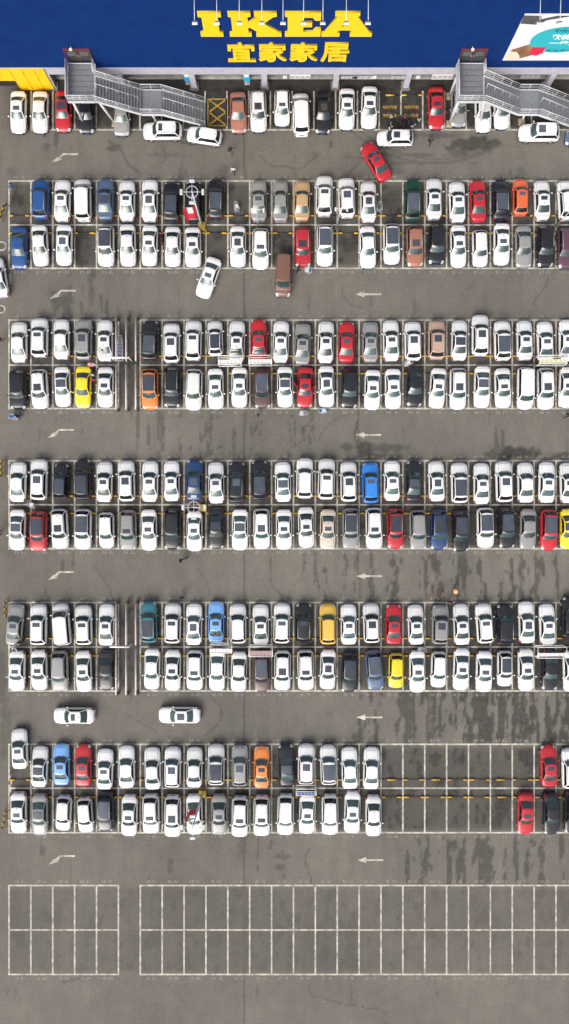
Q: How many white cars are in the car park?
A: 170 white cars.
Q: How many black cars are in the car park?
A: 32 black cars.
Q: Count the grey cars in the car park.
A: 18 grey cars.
